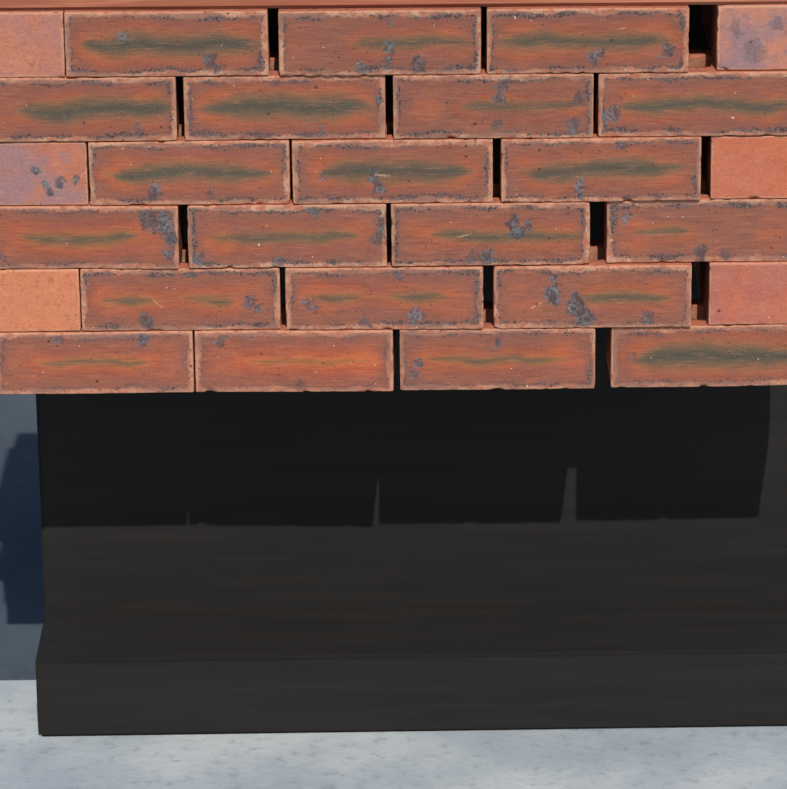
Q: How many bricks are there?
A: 27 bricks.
